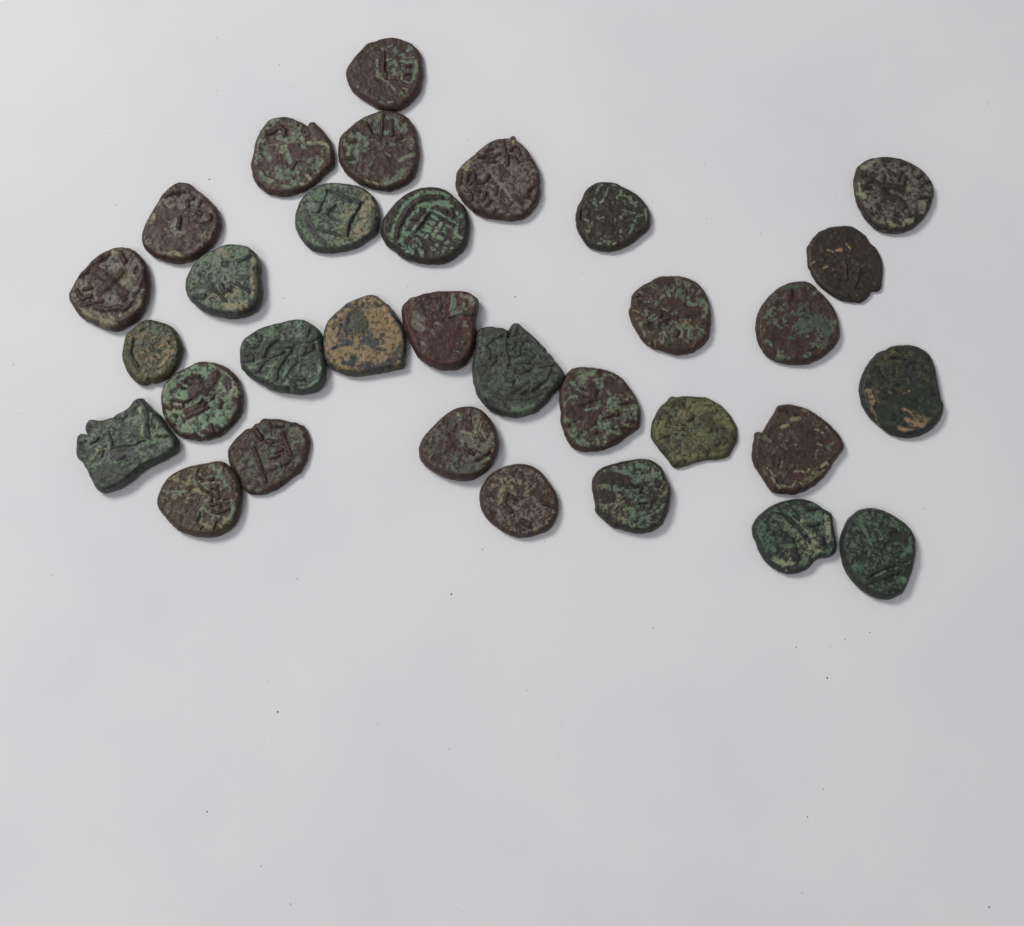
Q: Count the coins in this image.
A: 32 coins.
